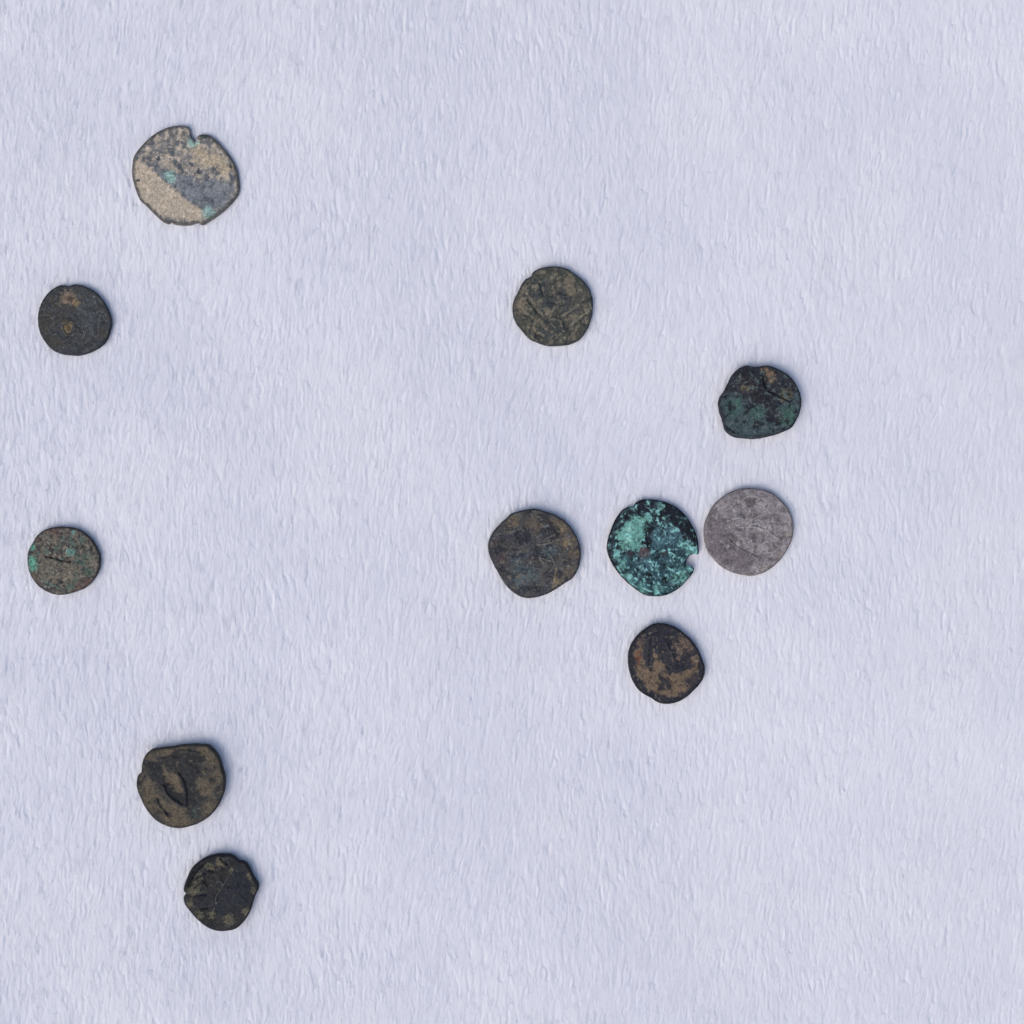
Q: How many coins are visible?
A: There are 11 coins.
